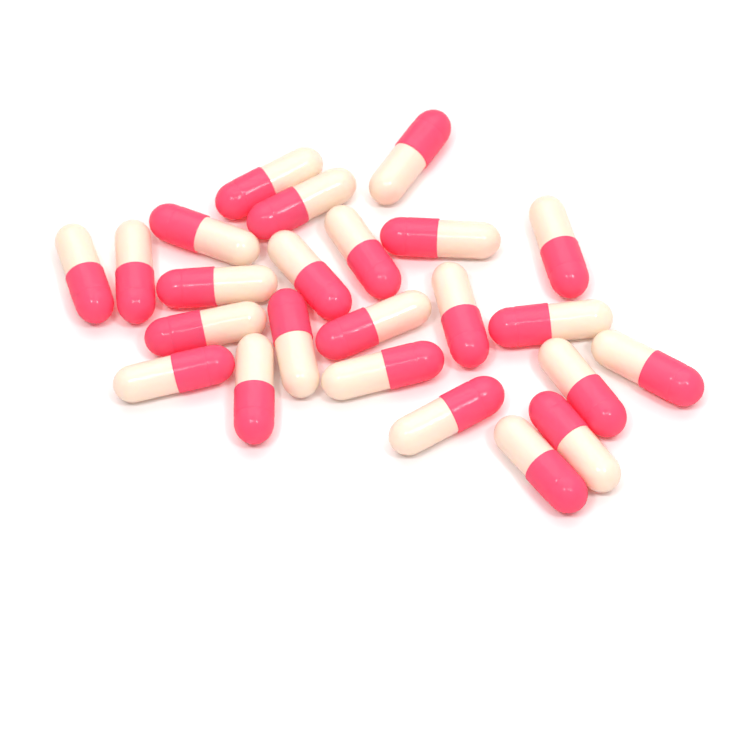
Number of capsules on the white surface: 24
